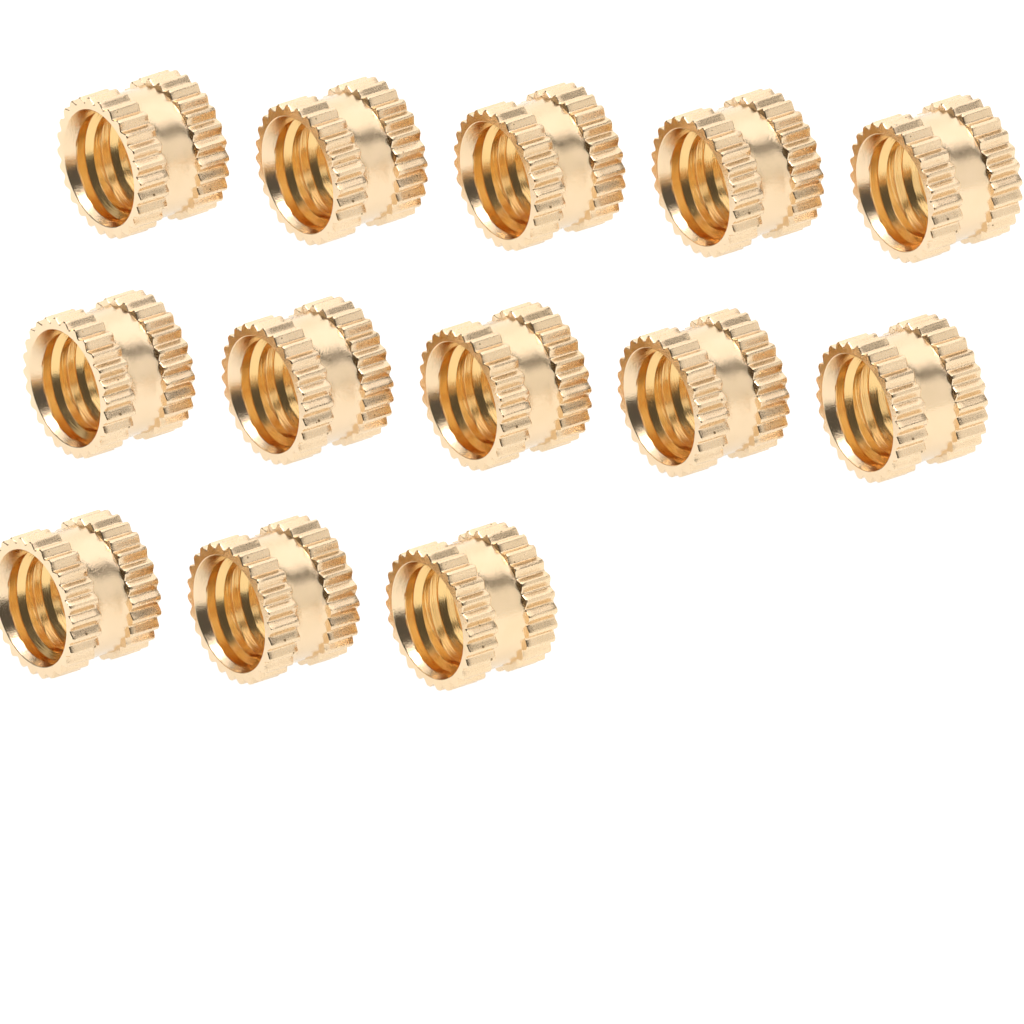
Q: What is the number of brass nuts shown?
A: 13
